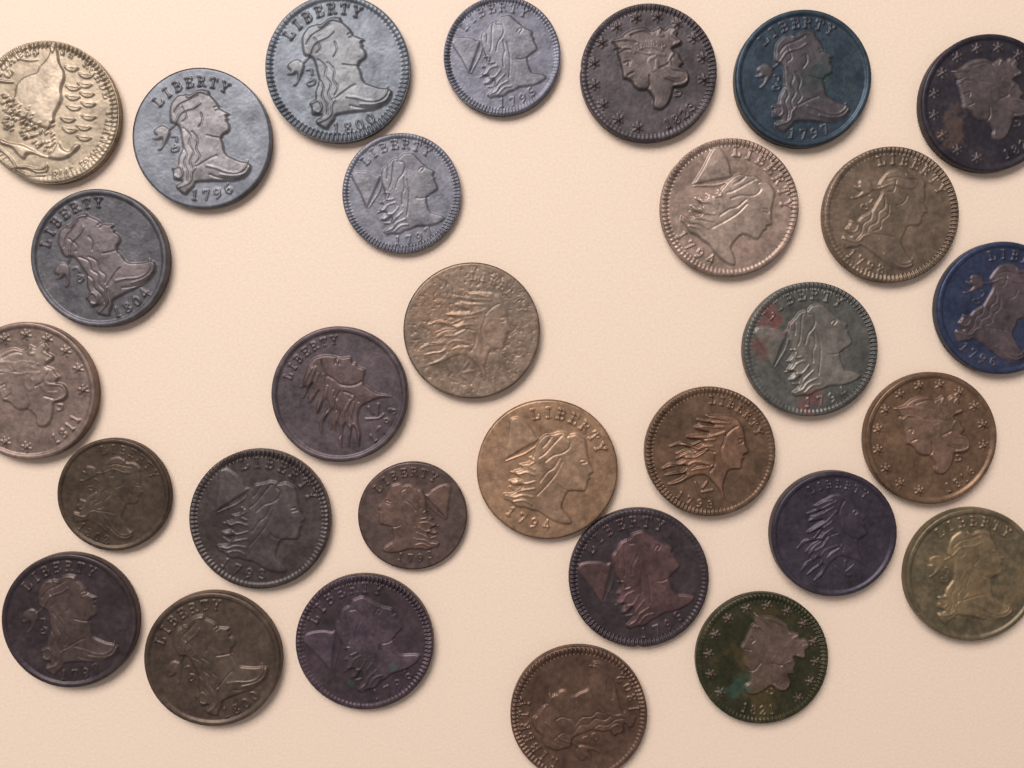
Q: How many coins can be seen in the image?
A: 30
